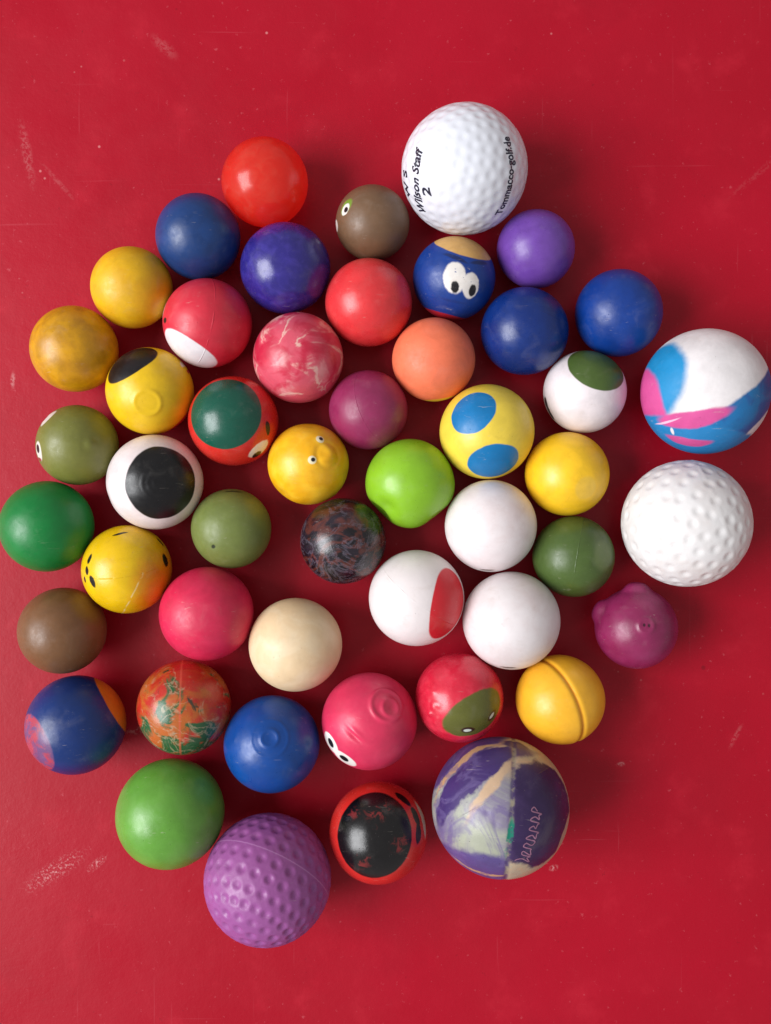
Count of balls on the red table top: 49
